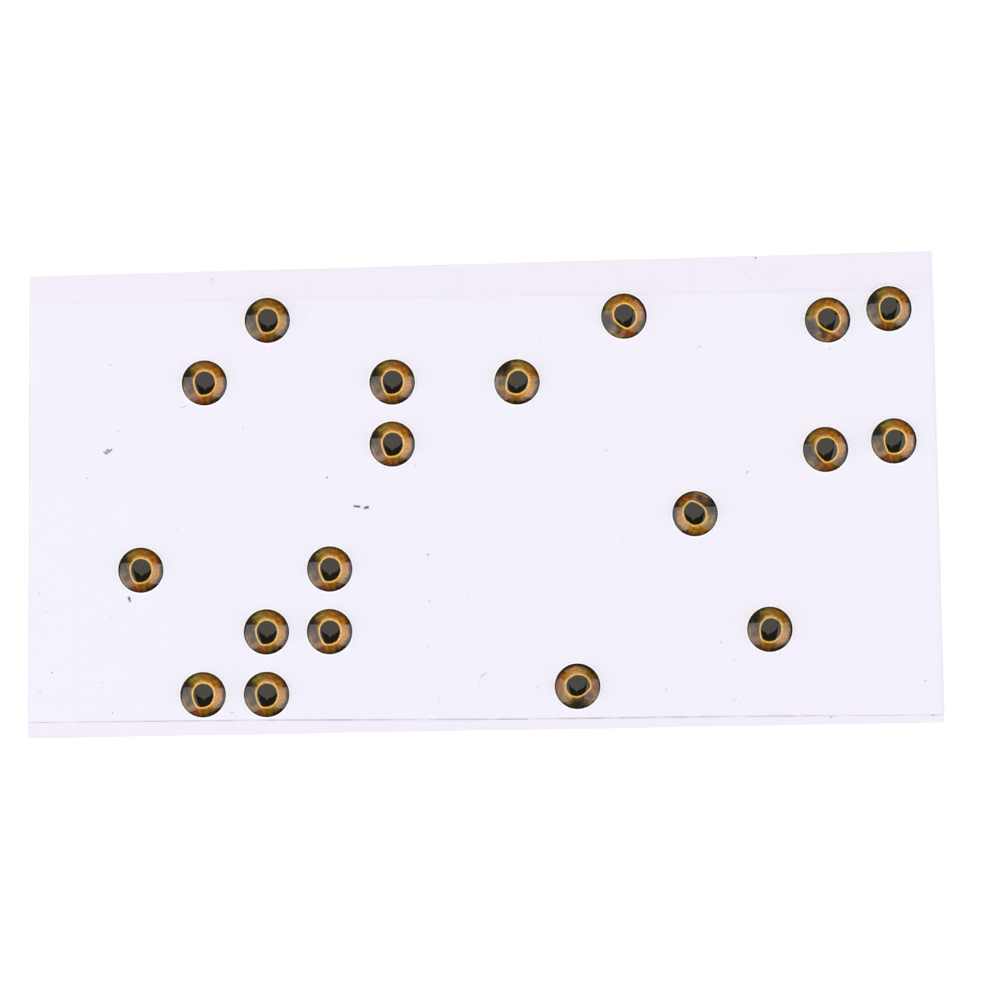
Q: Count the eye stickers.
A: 19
